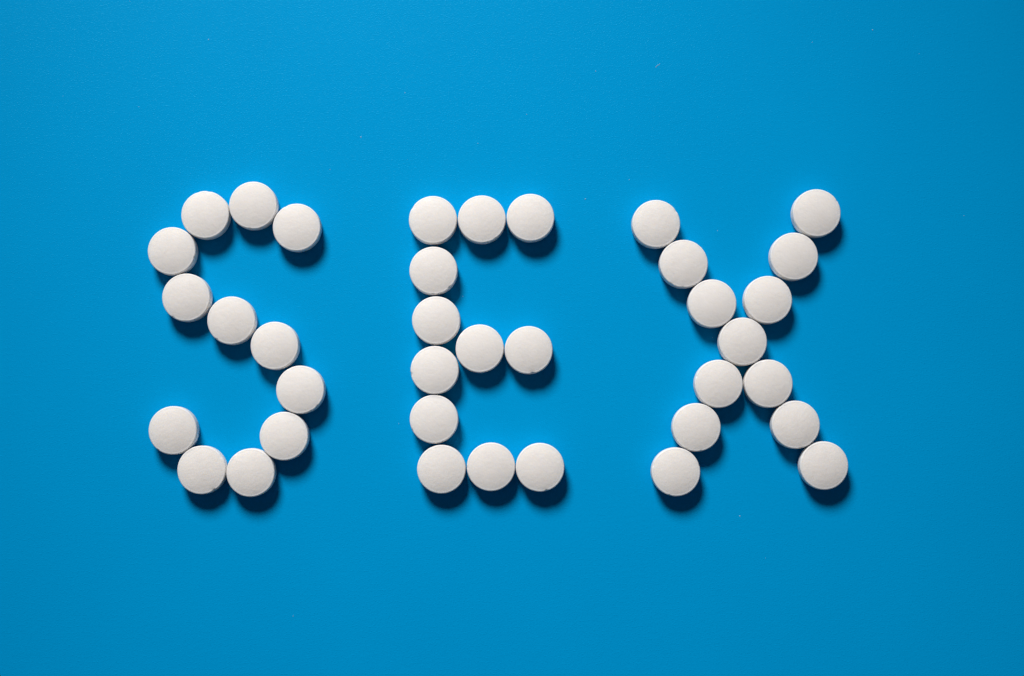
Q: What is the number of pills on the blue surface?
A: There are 37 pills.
